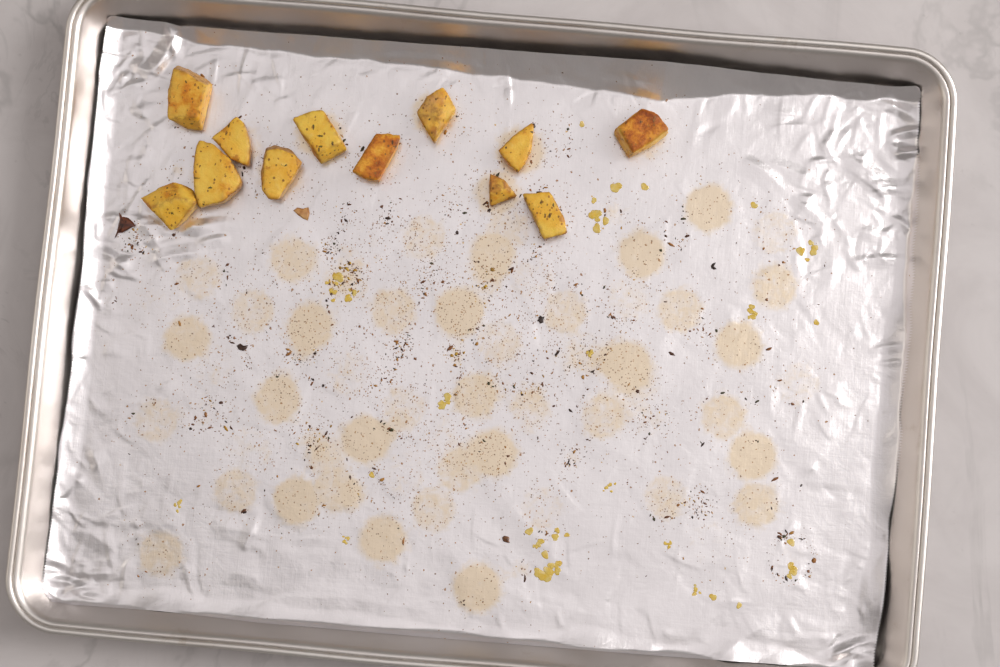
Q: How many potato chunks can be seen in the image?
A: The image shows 12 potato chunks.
